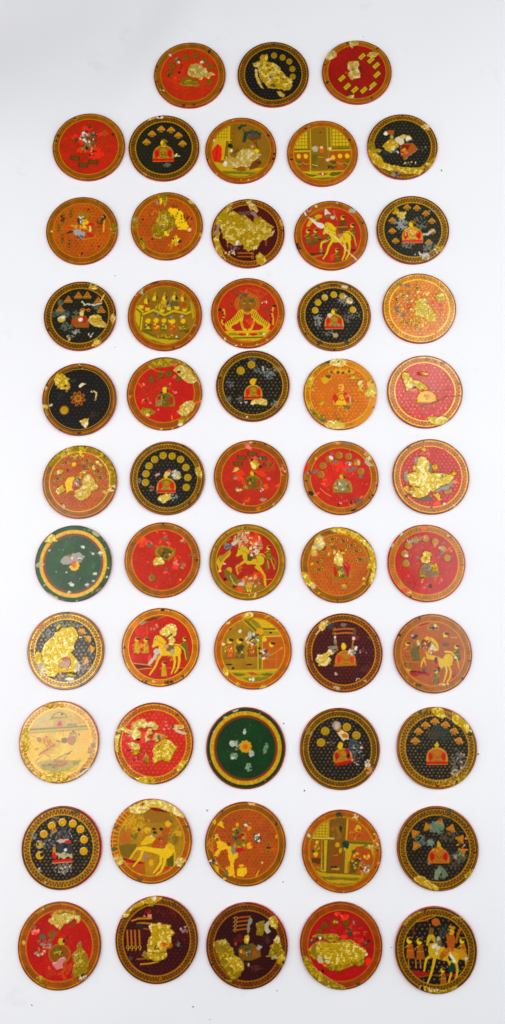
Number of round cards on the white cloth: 53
